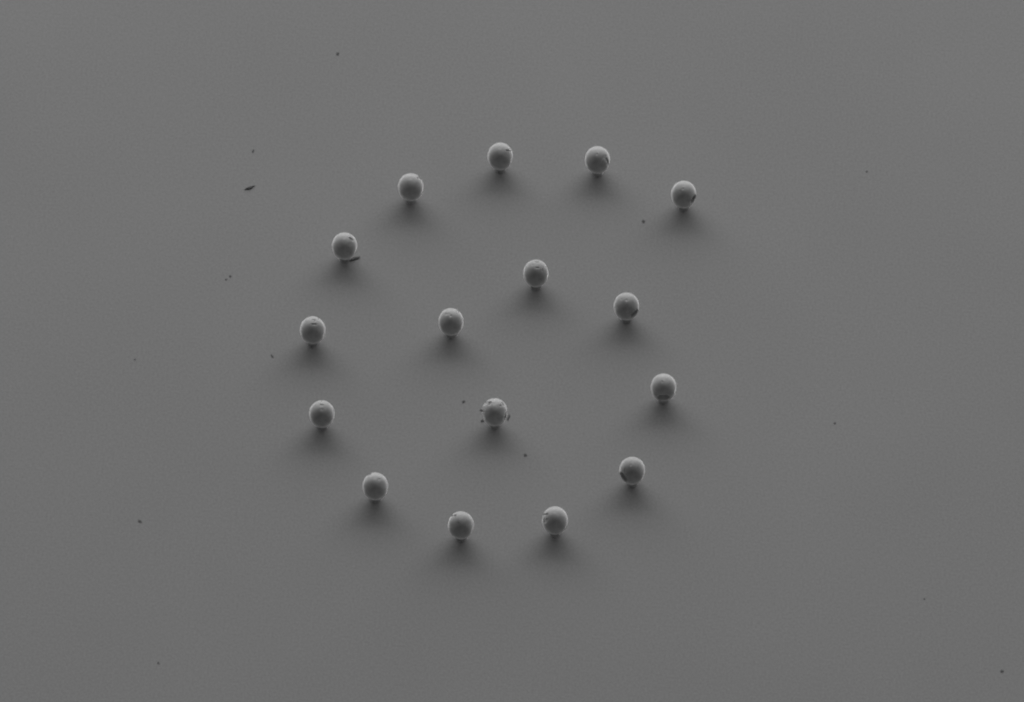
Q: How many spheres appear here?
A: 16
